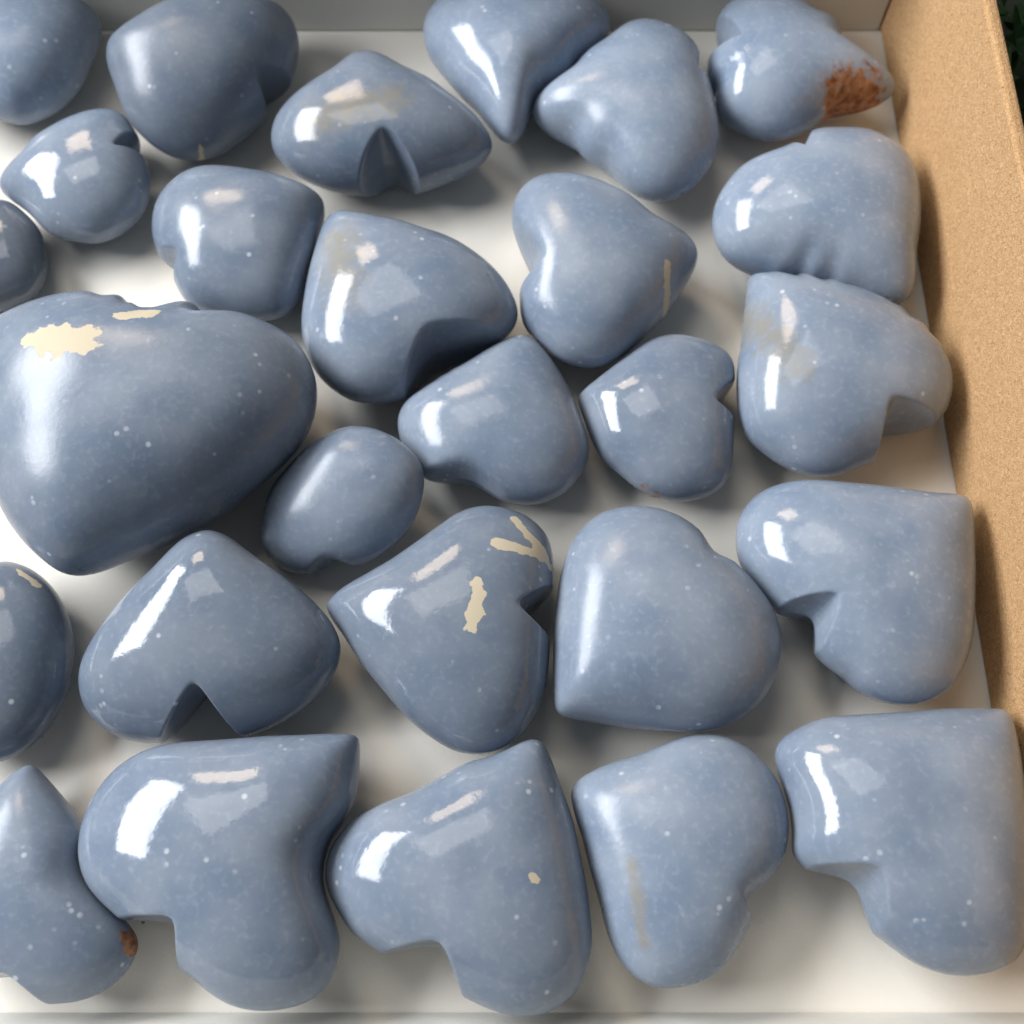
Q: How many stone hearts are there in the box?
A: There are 27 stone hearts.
